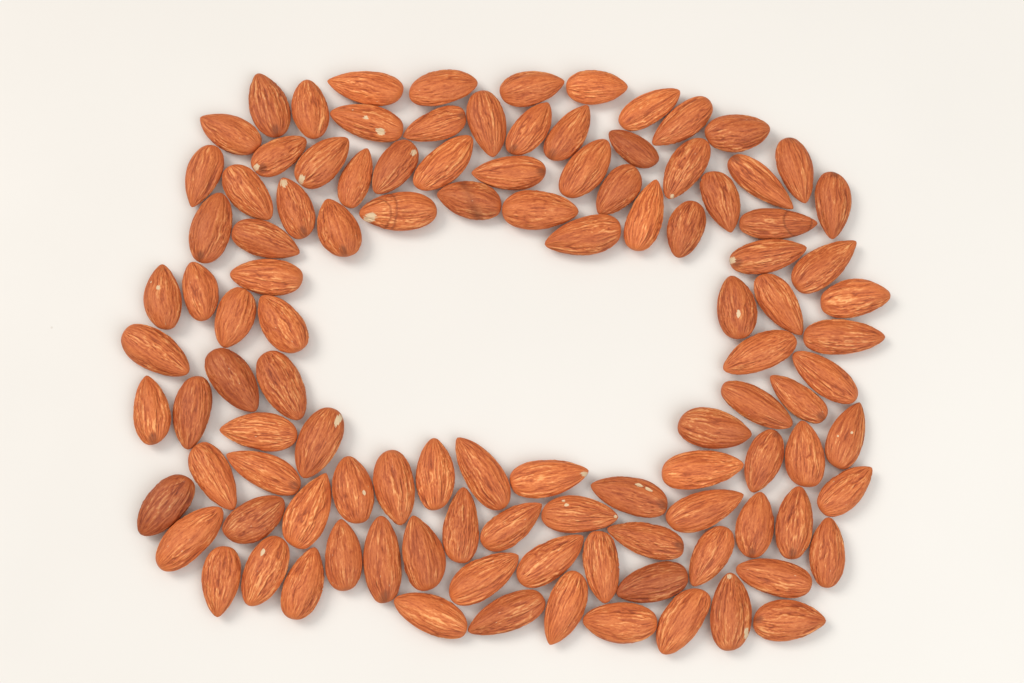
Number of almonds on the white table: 109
